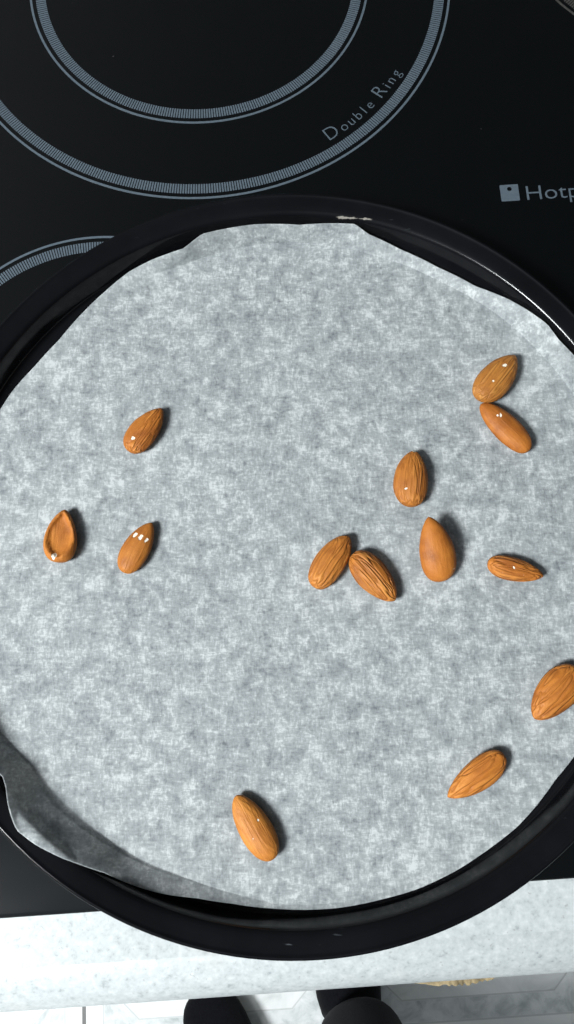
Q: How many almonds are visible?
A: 13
